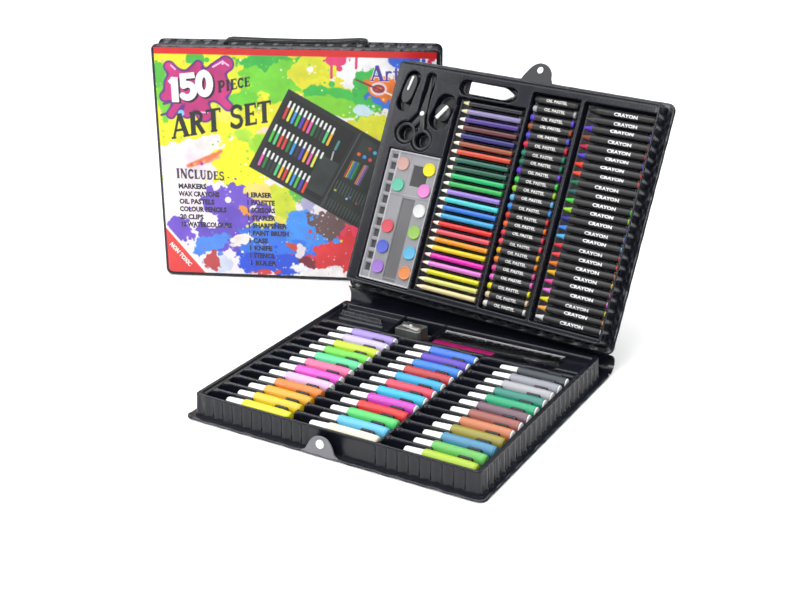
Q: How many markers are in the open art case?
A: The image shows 36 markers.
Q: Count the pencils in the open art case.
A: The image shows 24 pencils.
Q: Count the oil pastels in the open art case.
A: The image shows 24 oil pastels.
